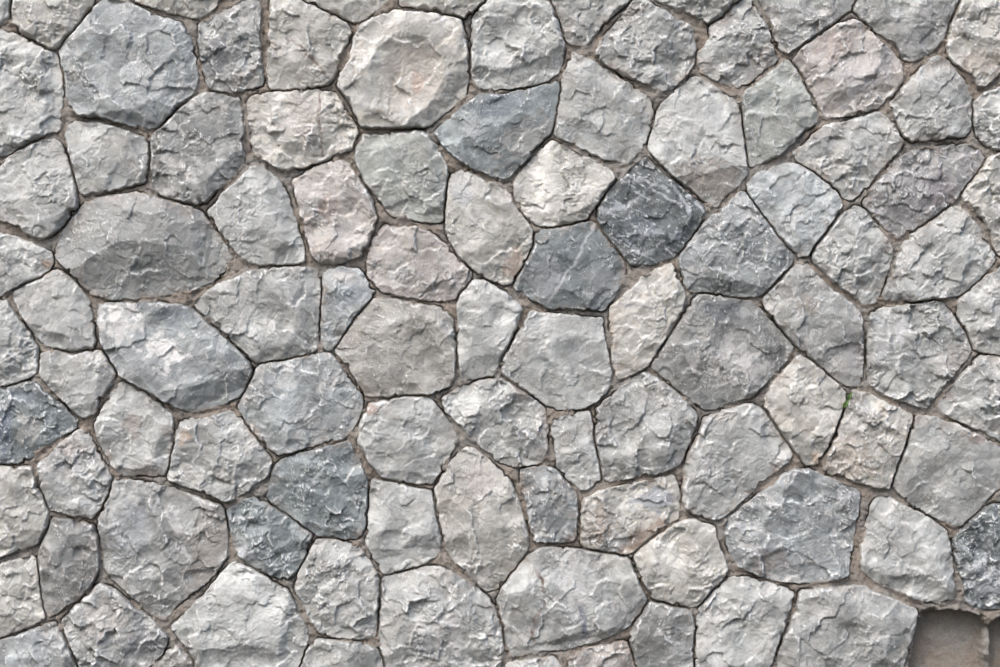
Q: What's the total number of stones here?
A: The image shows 101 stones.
